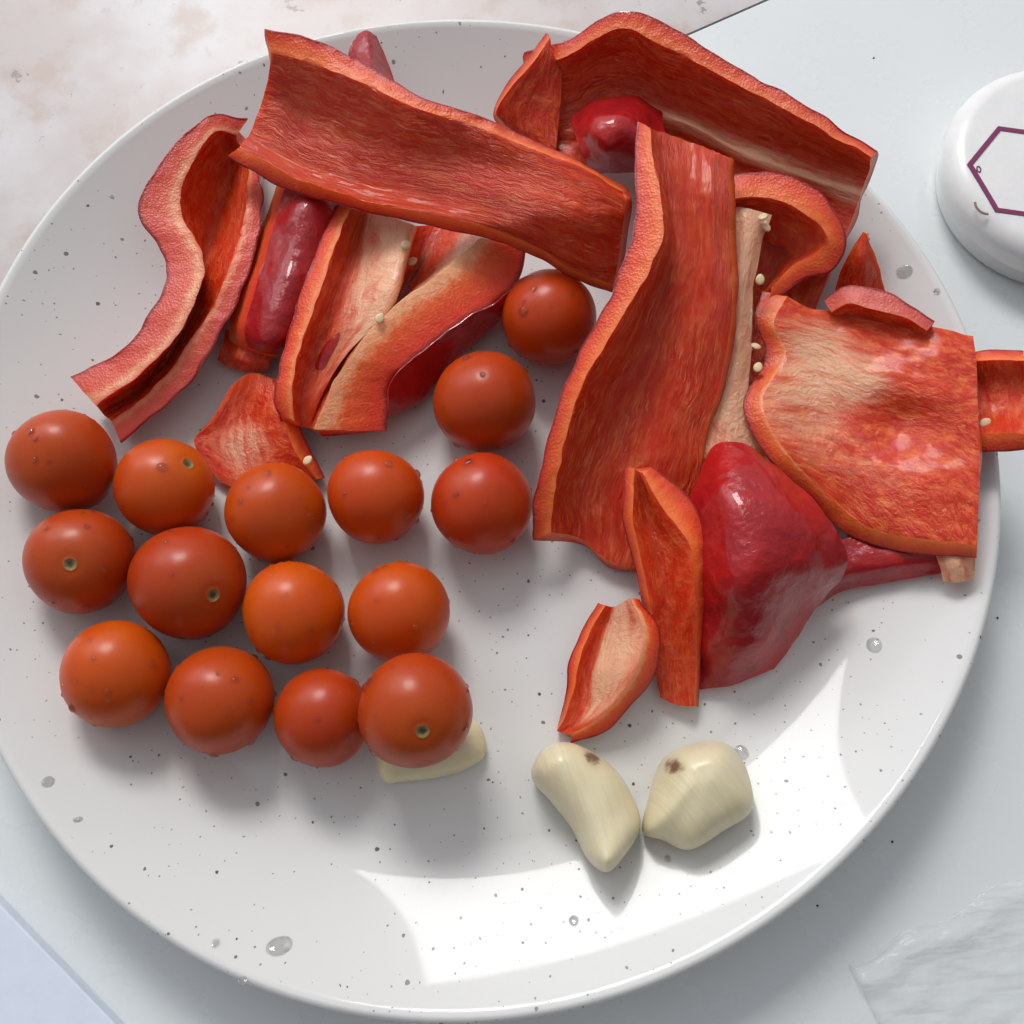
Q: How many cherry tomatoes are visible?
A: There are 15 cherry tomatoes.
